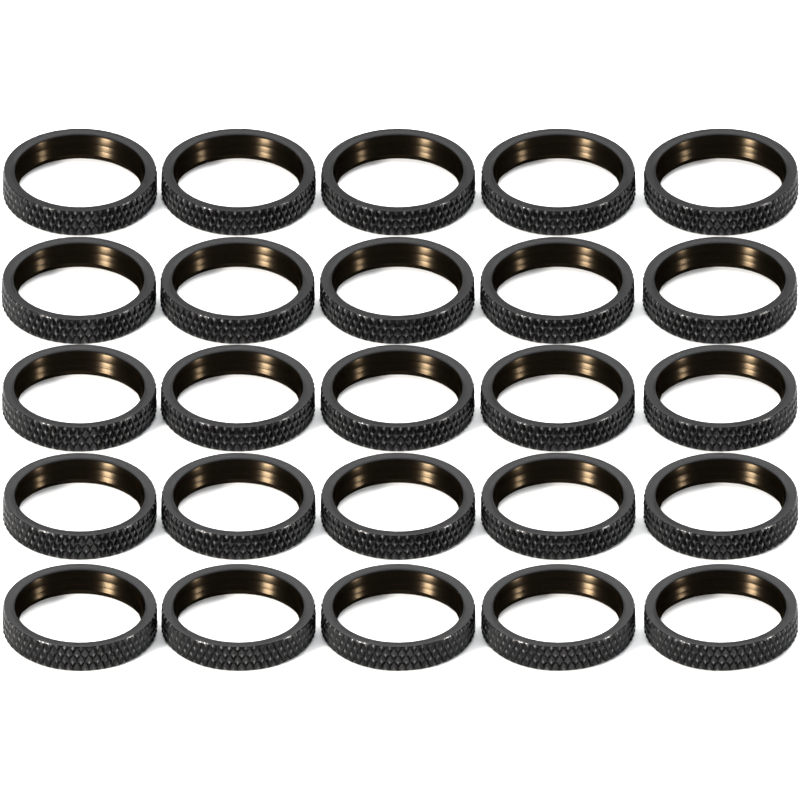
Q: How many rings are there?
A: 25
